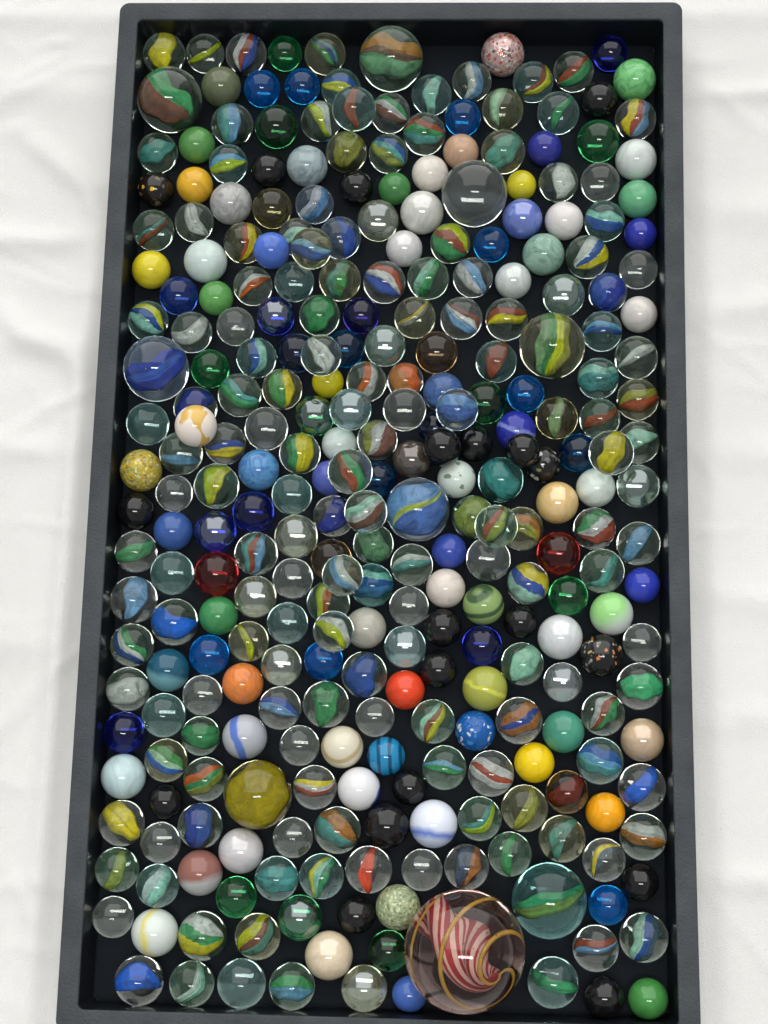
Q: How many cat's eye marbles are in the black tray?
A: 140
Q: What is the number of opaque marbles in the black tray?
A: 87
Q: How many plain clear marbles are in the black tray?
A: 72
